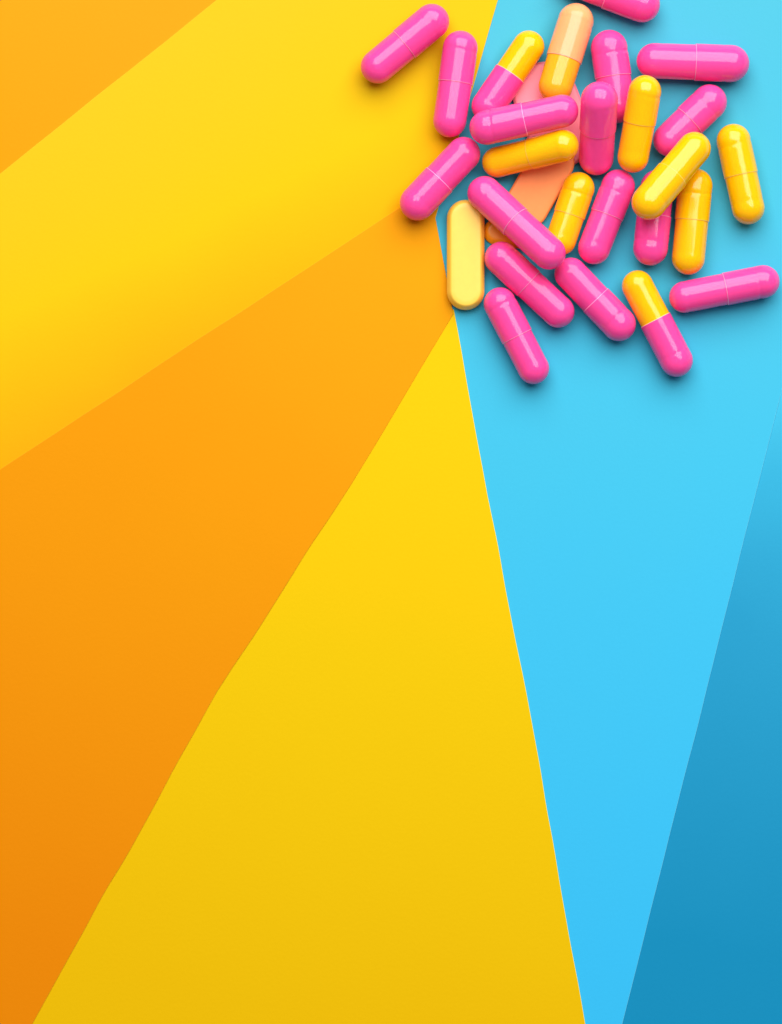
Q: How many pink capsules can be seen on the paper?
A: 16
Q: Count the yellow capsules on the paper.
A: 6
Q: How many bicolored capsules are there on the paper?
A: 3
